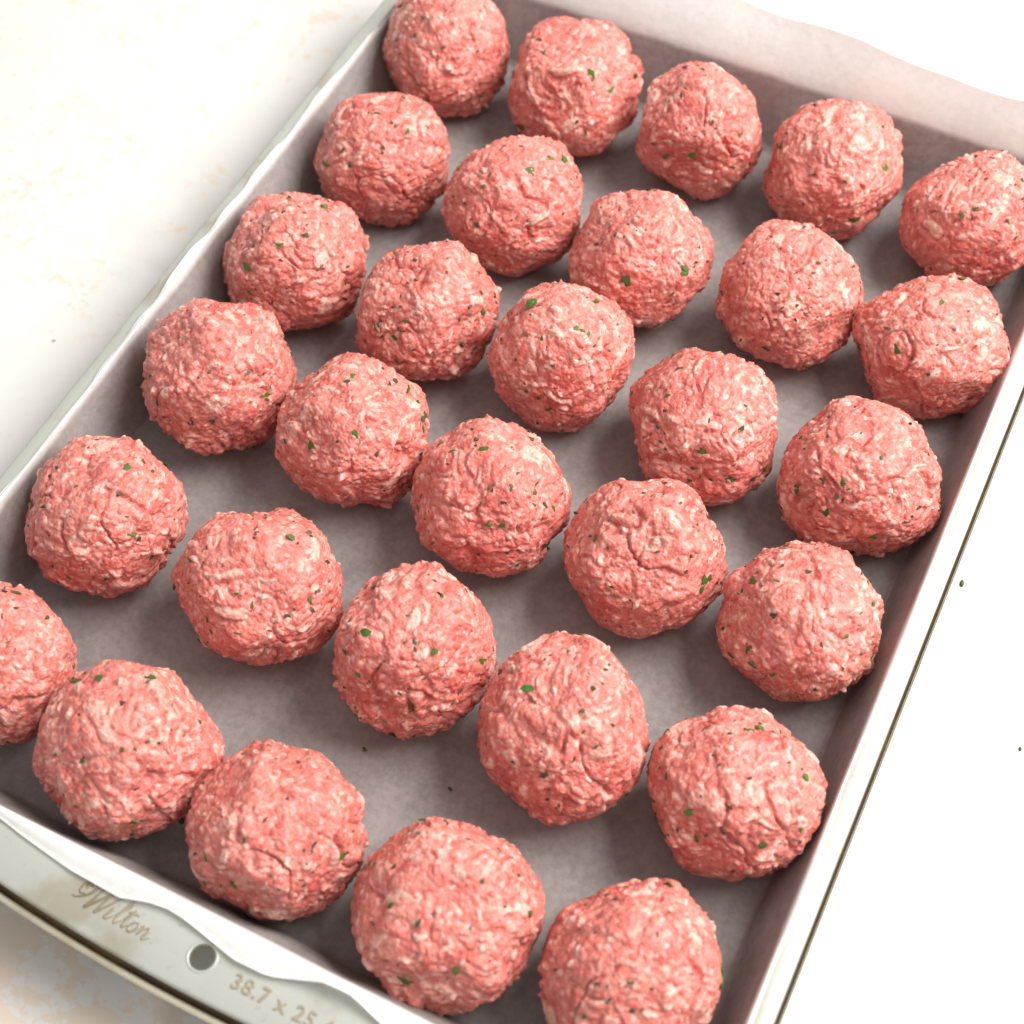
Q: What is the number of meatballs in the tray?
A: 30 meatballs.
